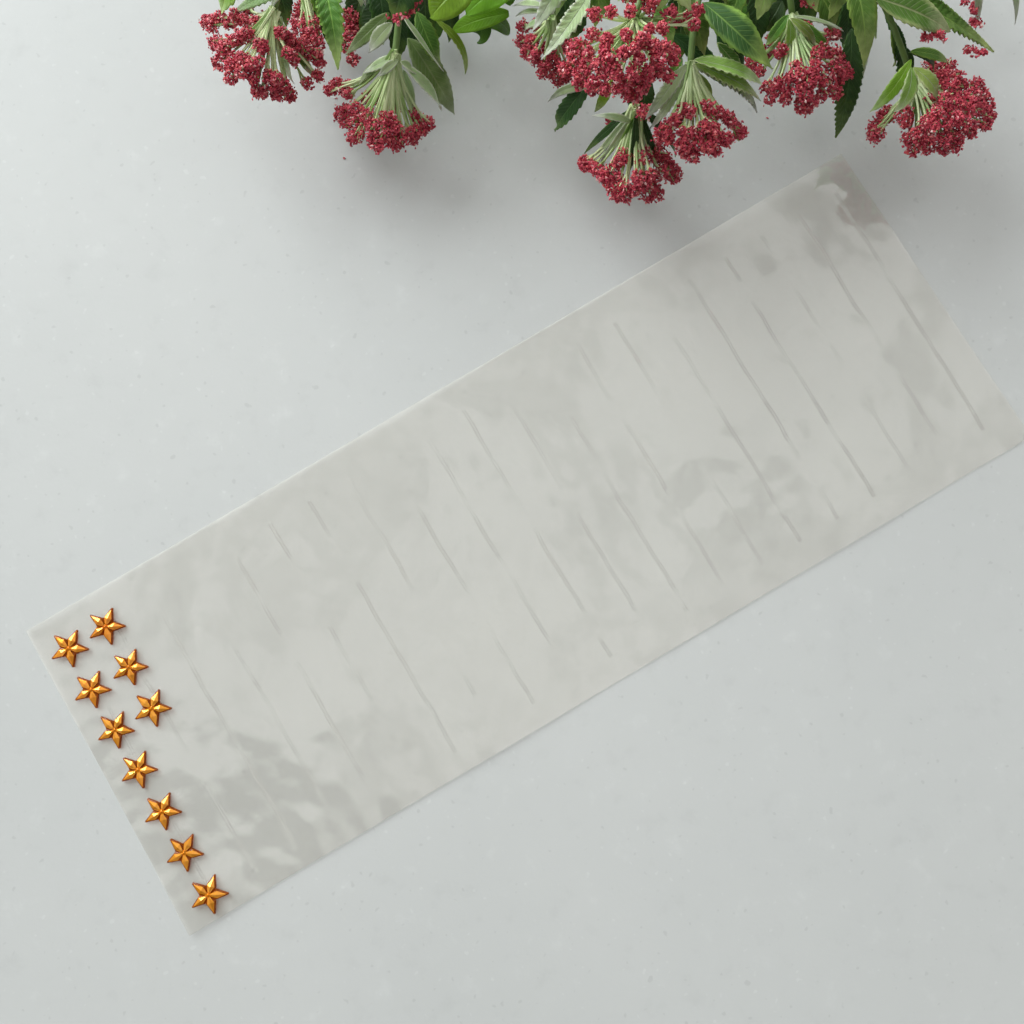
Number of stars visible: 10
